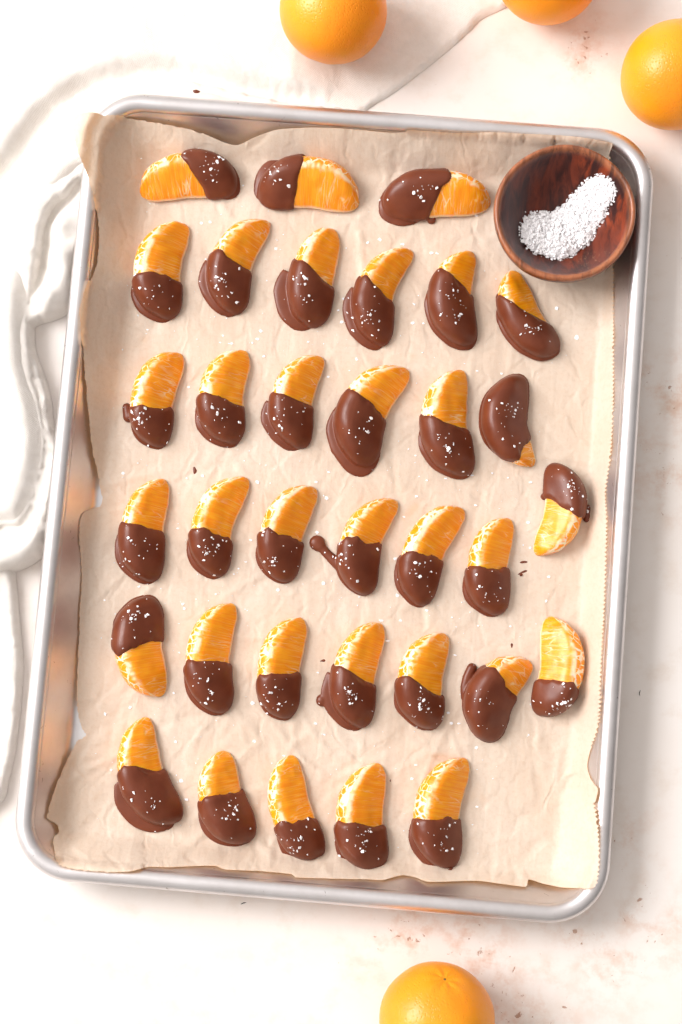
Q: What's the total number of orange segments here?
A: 34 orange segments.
